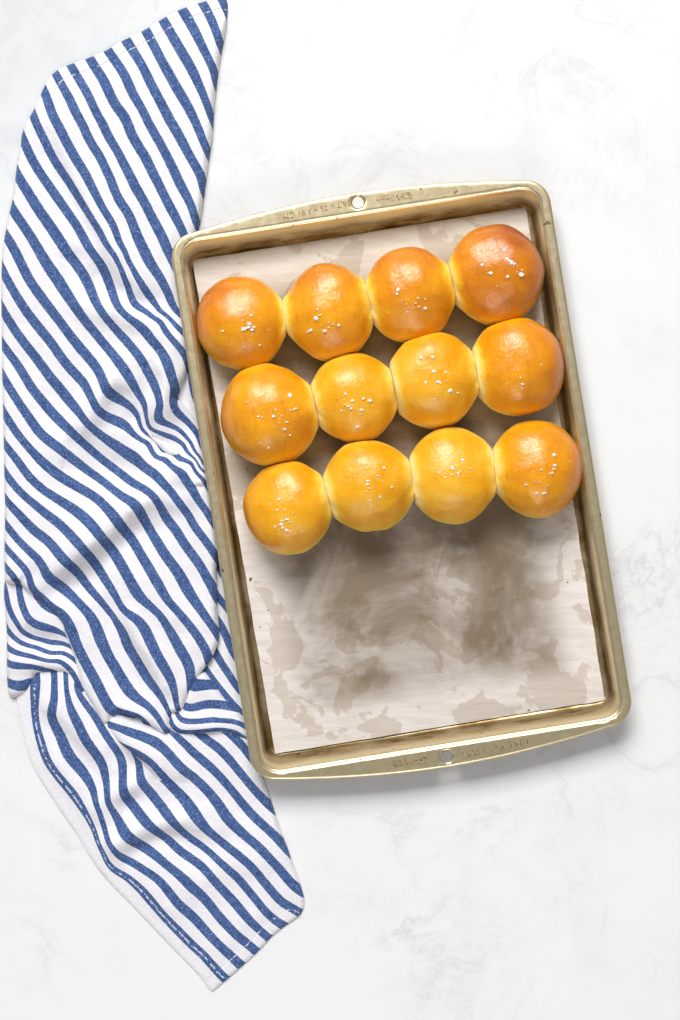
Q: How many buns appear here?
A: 12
